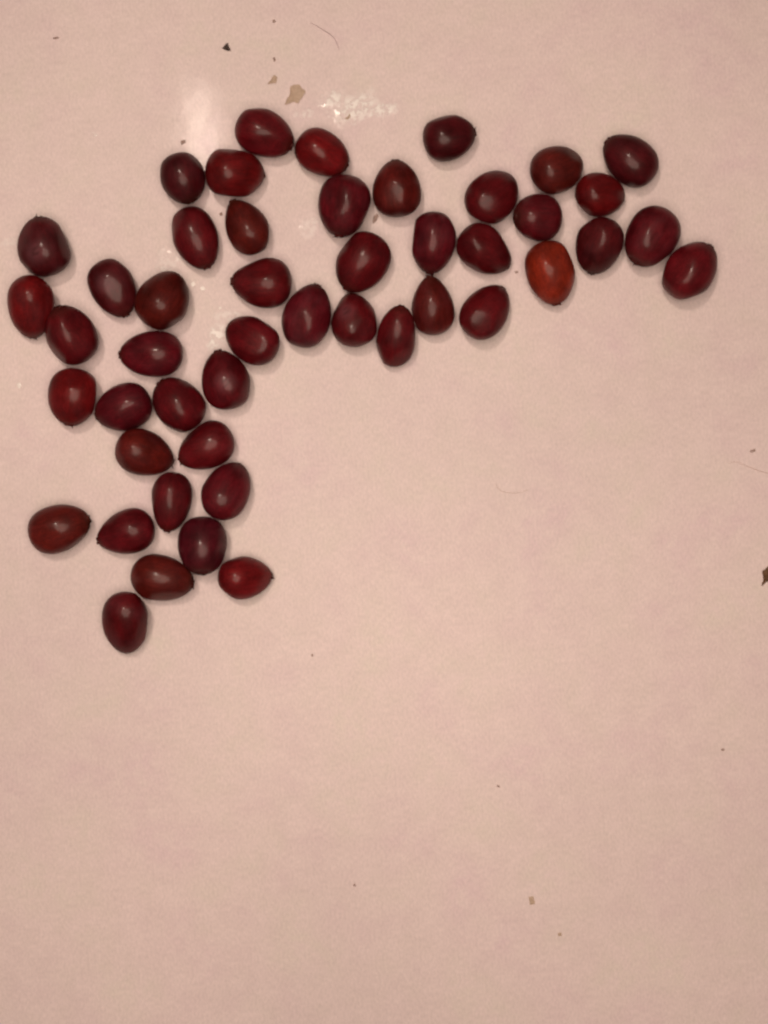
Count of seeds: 48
